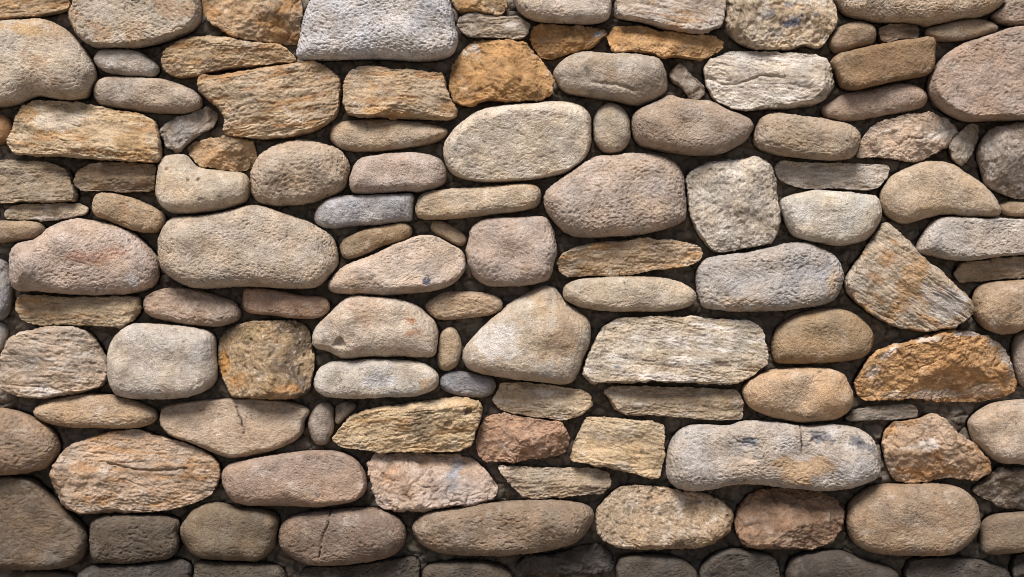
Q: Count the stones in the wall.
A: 128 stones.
